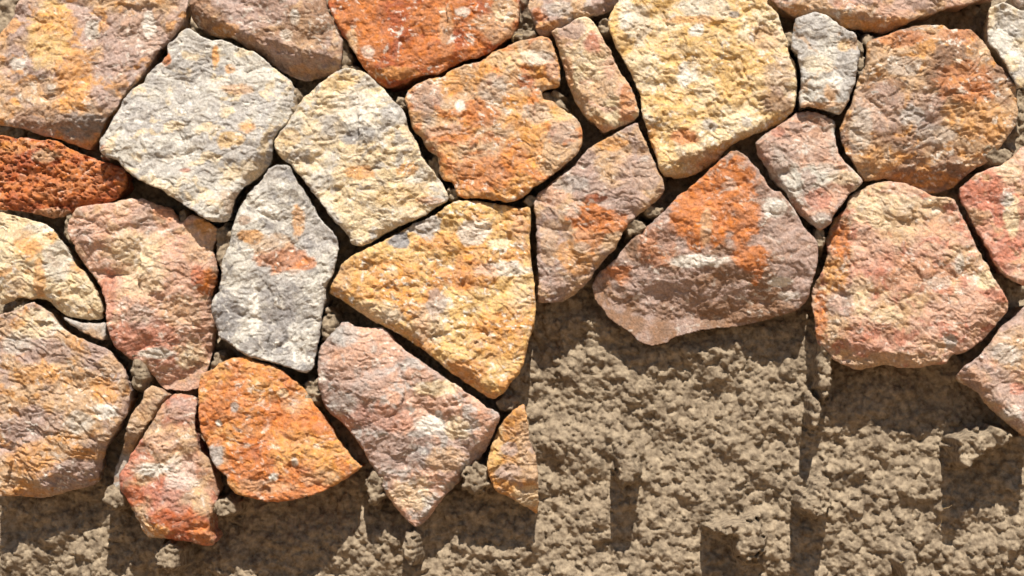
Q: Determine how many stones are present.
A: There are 32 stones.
